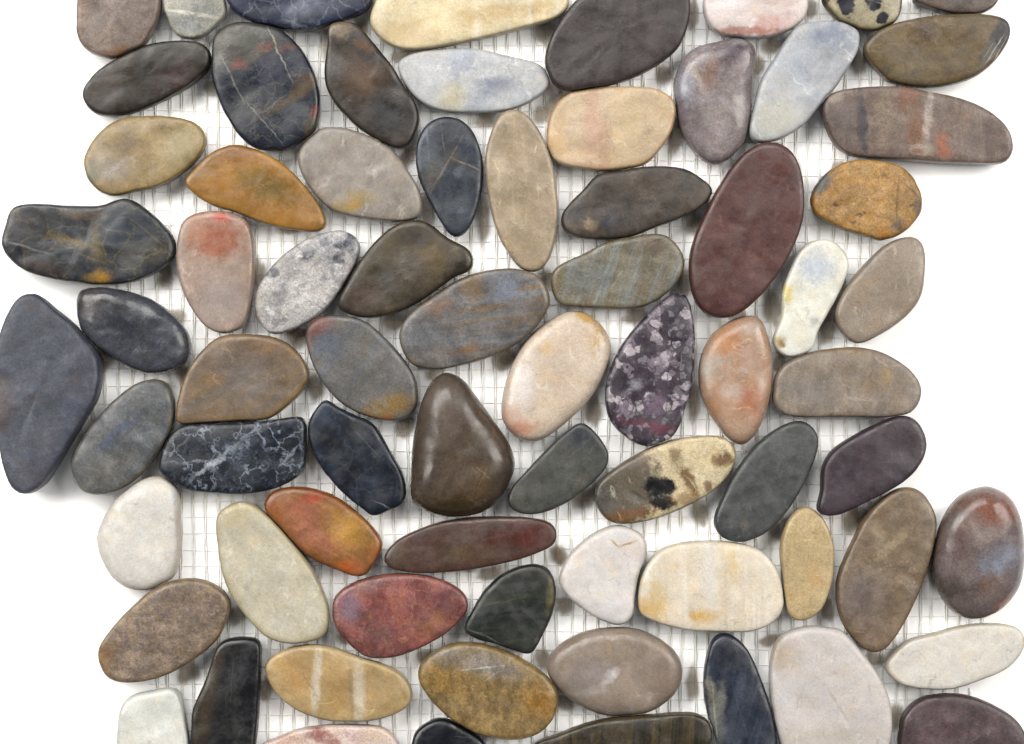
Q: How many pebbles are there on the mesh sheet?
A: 73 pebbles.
